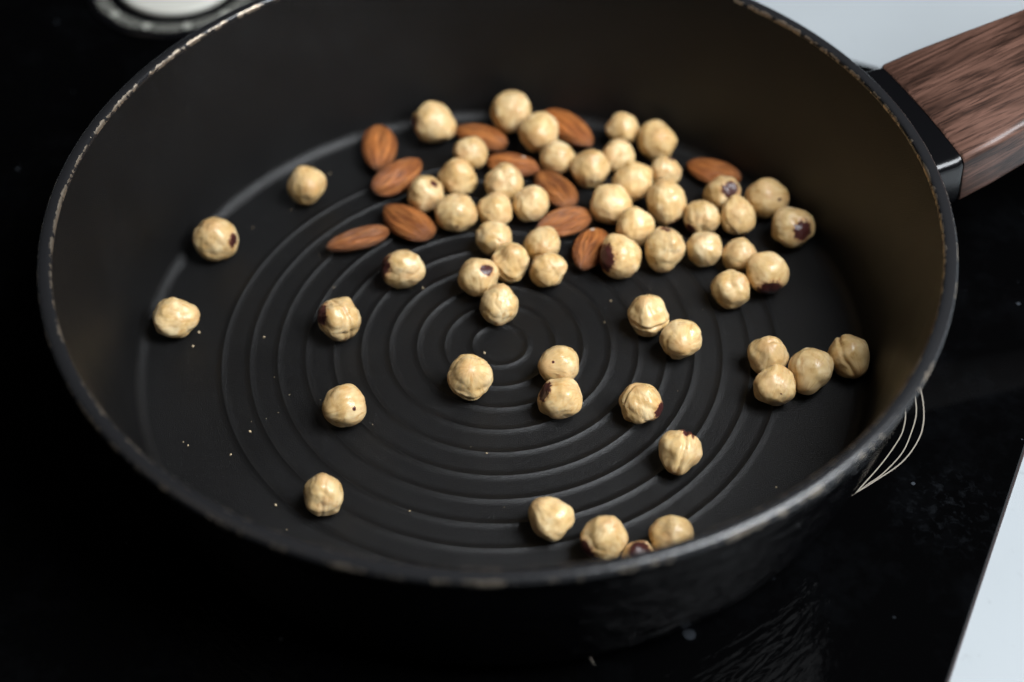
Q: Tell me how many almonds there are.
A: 11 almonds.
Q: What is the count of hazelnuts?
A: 59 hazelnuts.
